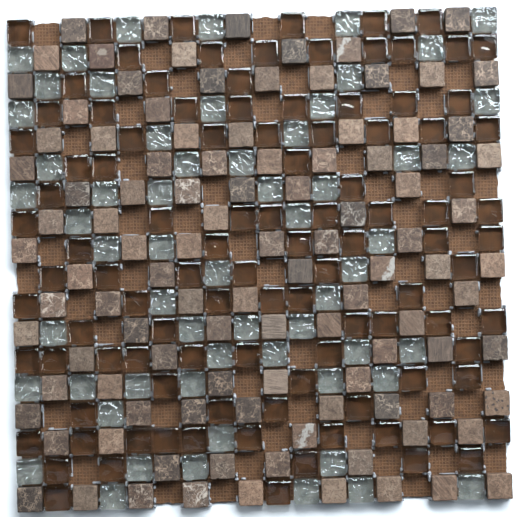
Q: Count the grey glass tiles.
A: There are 59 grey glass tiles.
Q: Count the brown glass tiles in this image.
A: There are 104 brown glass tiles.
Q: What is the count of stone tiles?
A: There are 106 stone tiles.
